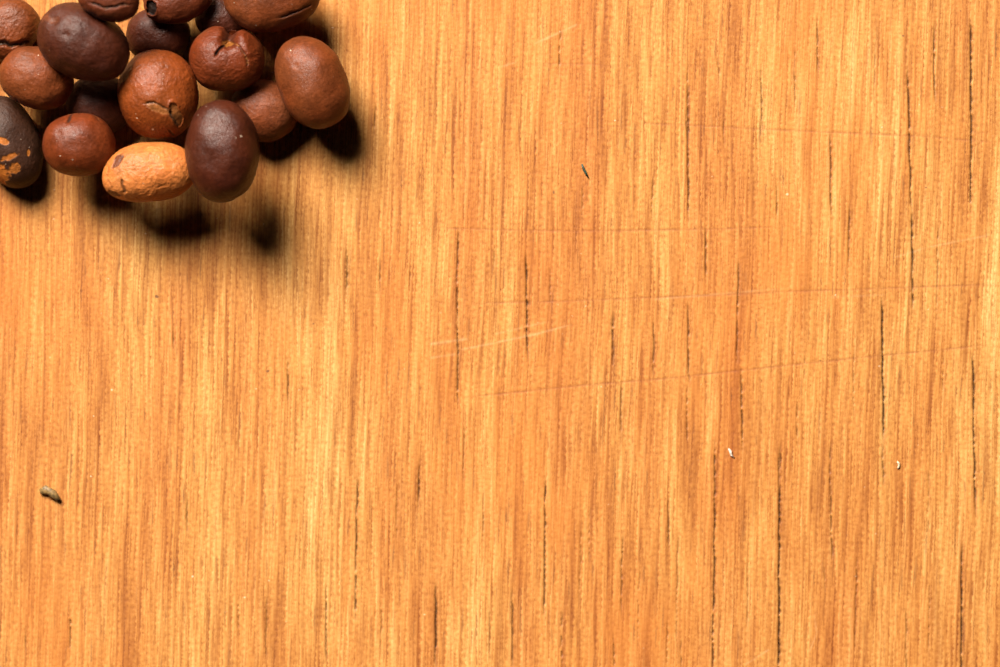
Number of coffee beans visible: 17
